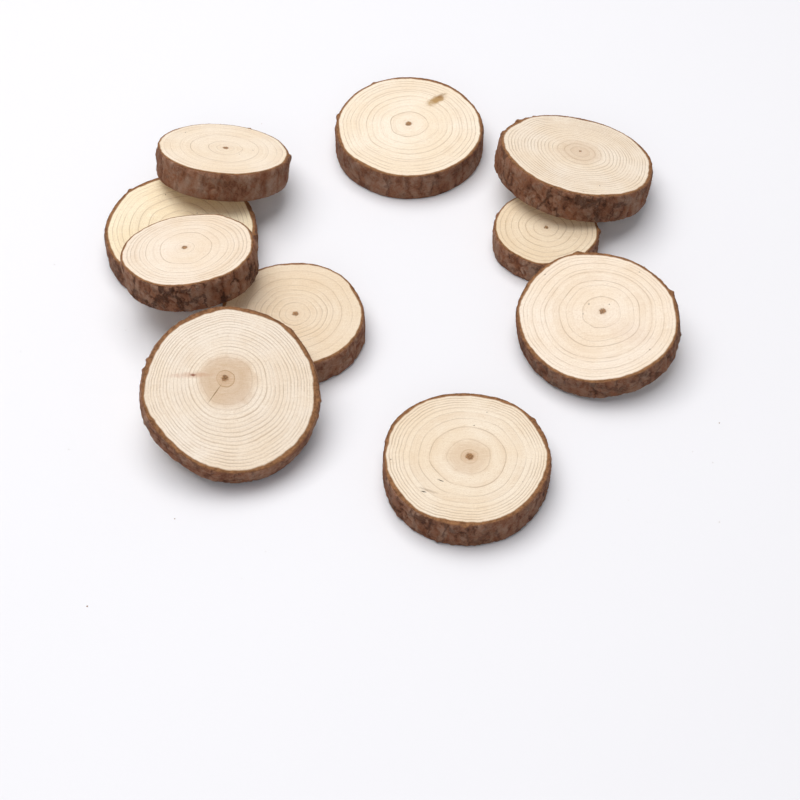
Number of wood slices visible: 10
